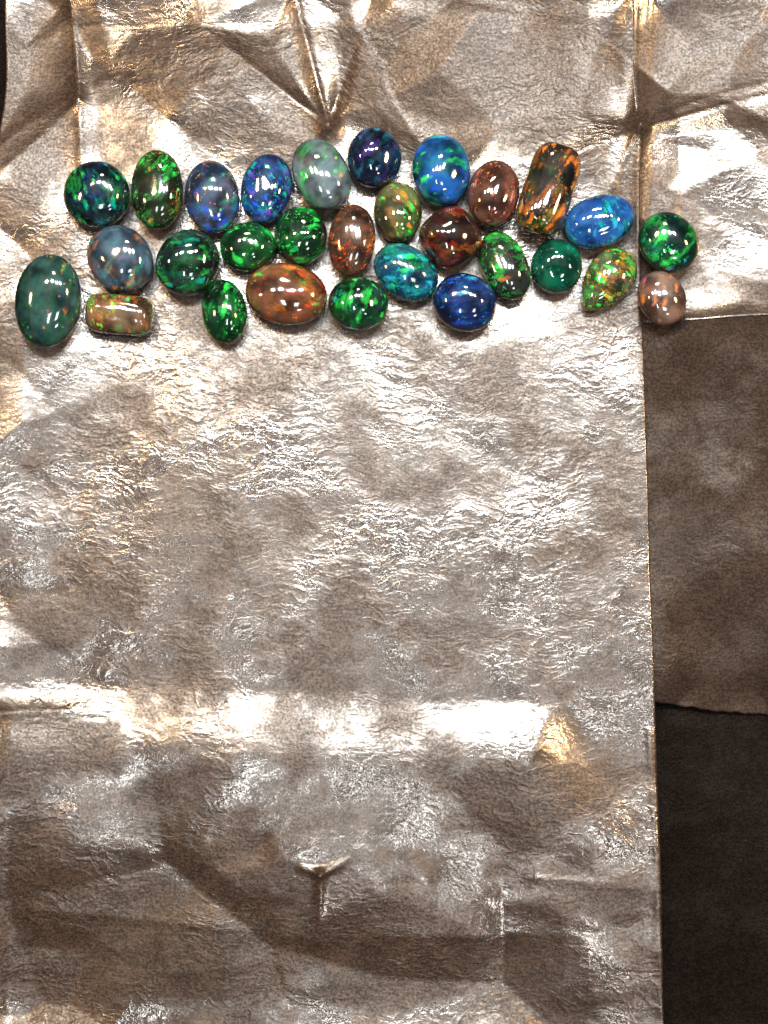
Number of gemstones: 29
